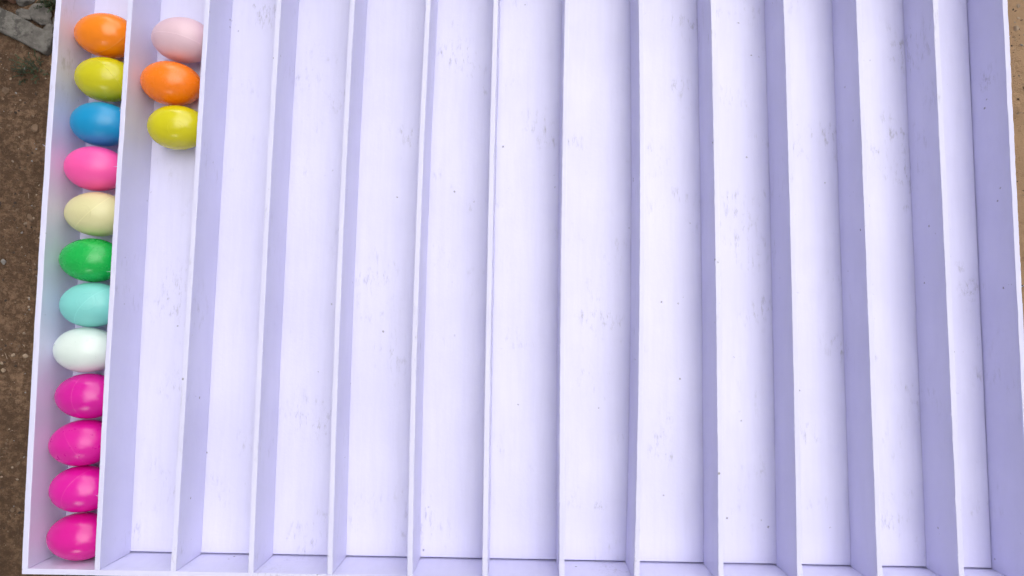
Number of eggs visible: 15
